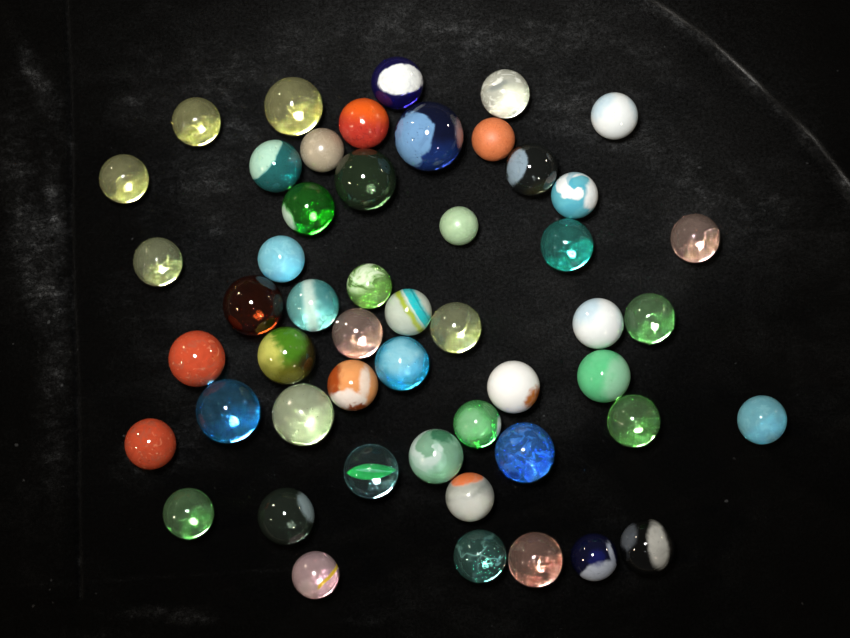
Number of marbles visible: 51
